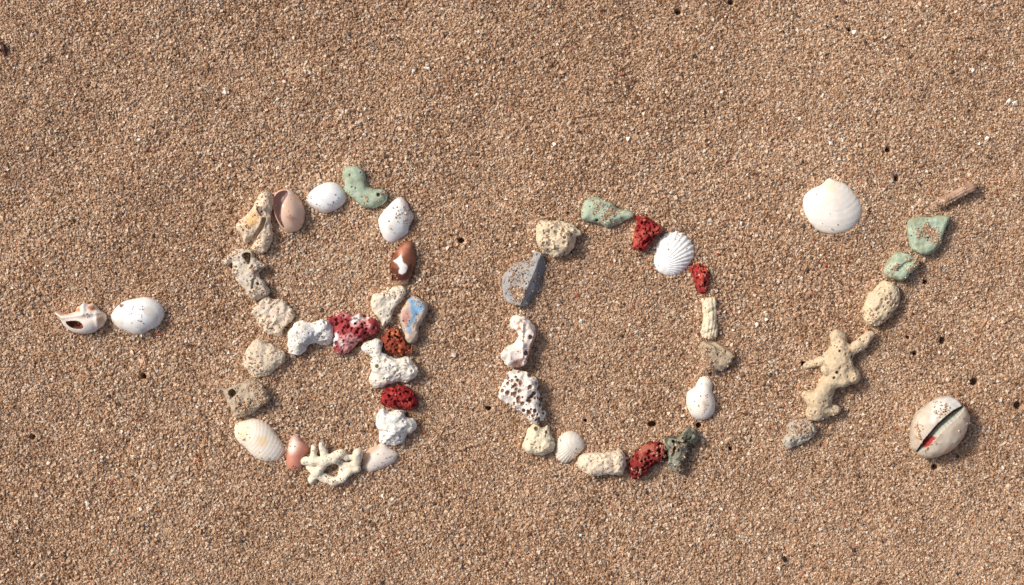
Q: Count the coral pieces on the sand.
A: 26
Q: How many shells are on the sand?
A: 15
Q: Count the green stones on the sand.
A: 4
